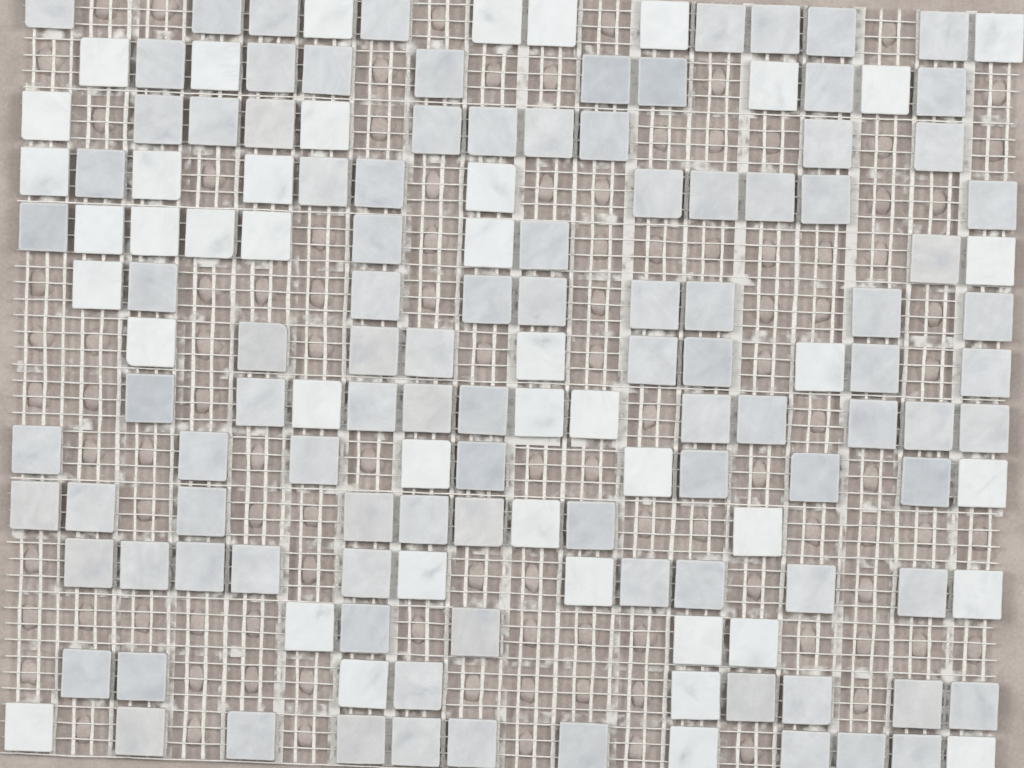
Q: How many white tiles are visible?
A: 44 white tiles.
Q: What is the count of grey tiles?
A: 103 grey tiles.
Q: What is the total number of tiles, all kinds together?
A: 147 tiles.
